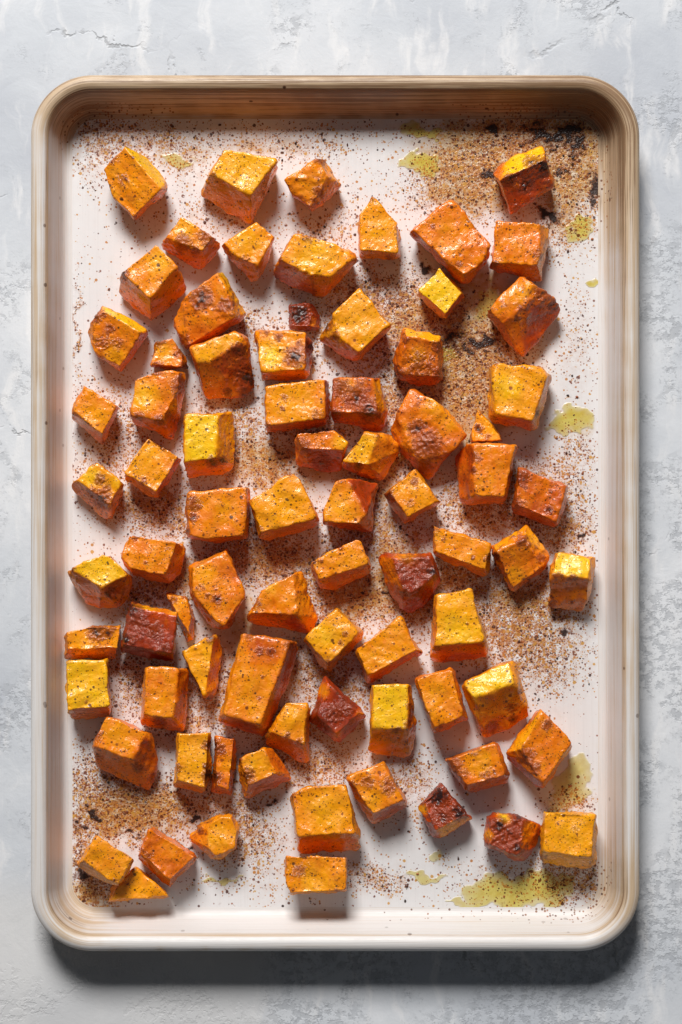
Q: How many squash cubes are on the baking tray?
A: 79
